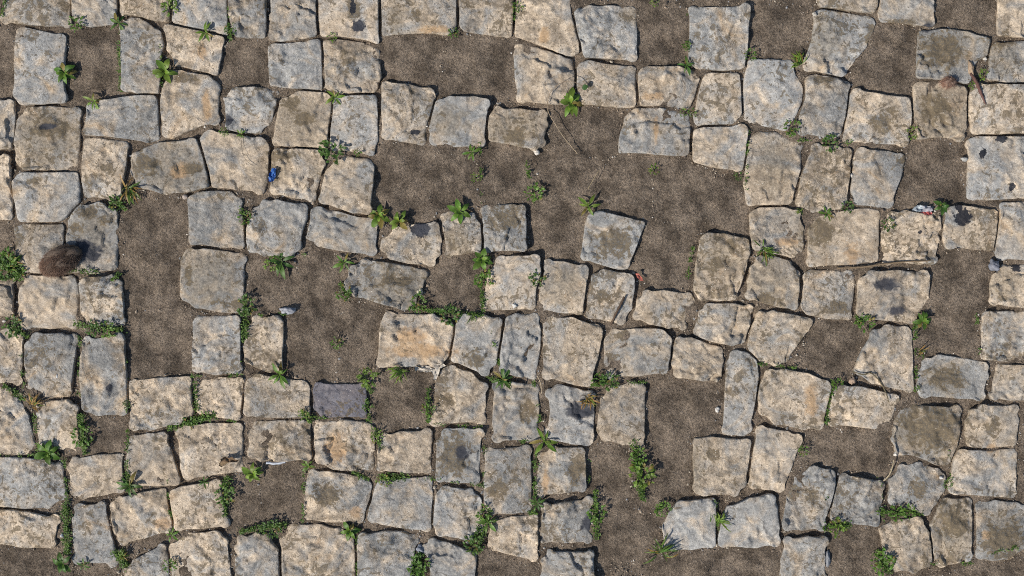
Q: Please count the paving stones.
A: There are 153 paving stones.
